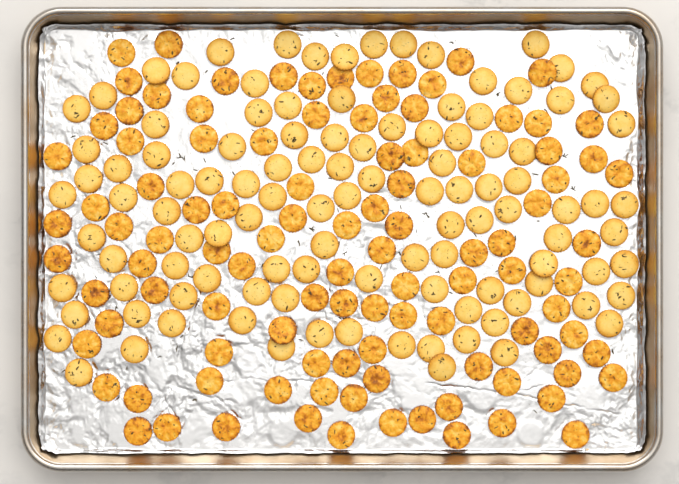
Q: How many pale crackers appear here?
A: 110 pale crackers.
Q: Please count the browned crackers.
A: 105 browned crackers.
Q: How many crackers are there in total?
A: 215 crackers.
